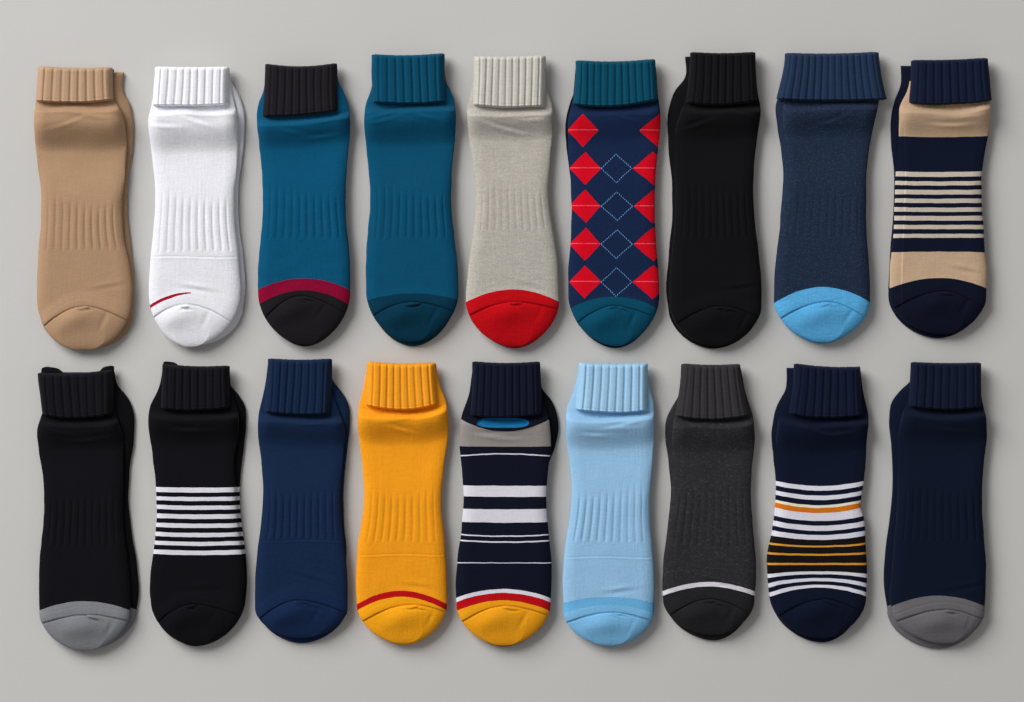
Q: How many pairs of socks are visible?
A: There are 18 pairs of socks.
